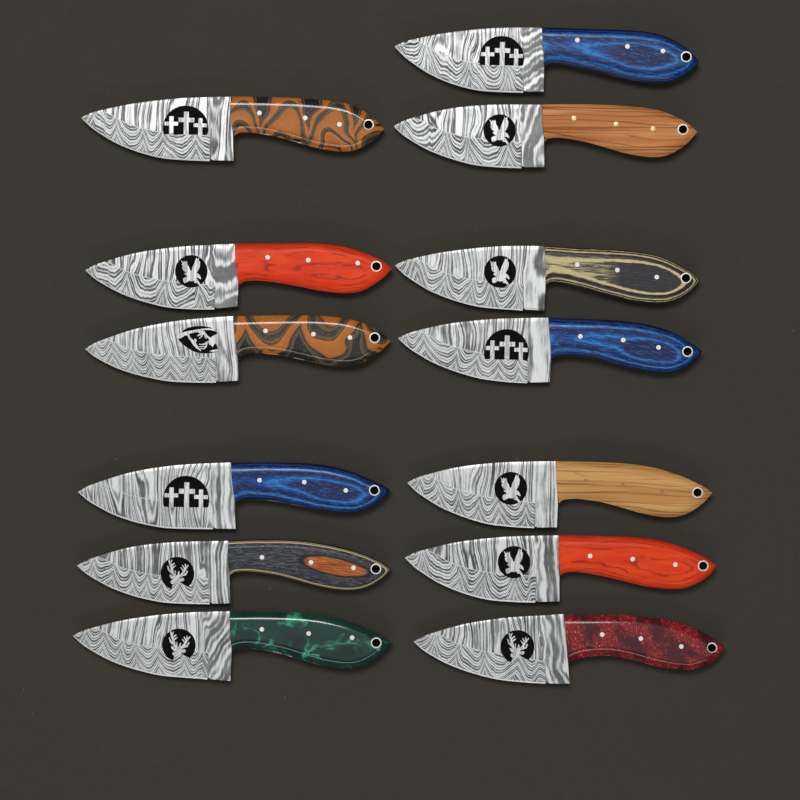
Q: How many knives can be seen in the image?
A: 13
